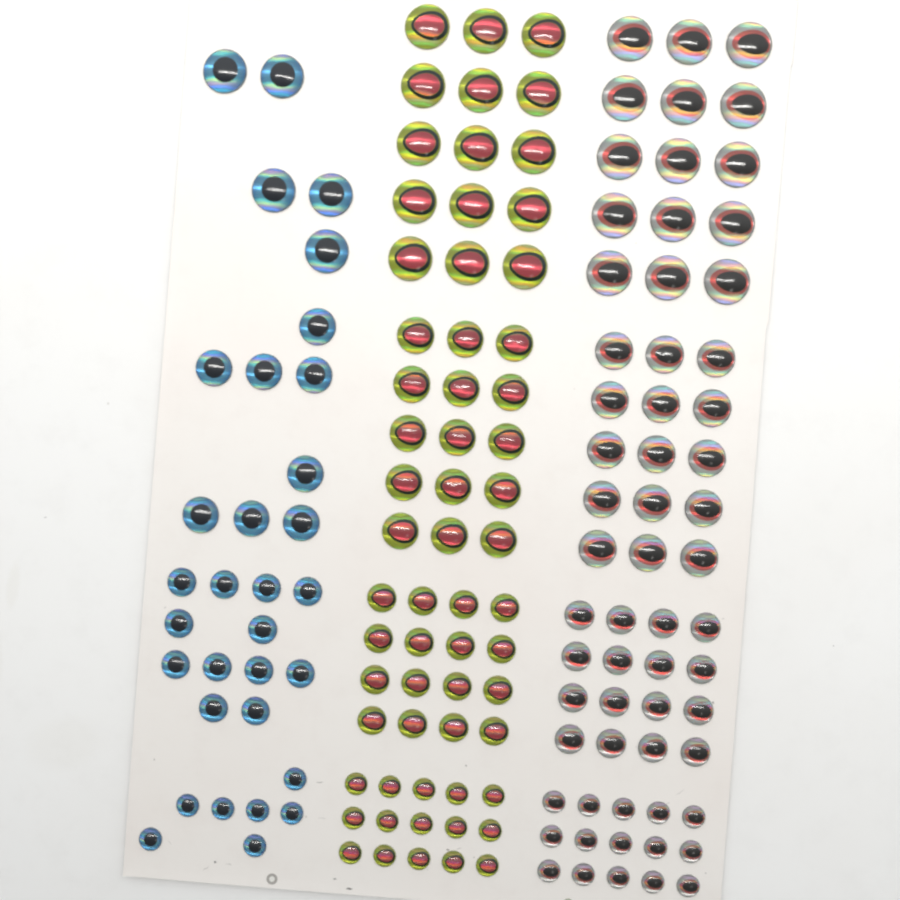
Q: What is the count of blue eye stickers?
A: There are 32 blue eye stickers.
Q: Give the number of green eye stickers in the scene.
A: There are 61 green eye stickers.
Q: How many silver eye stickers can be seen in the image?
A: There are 61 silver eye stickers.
